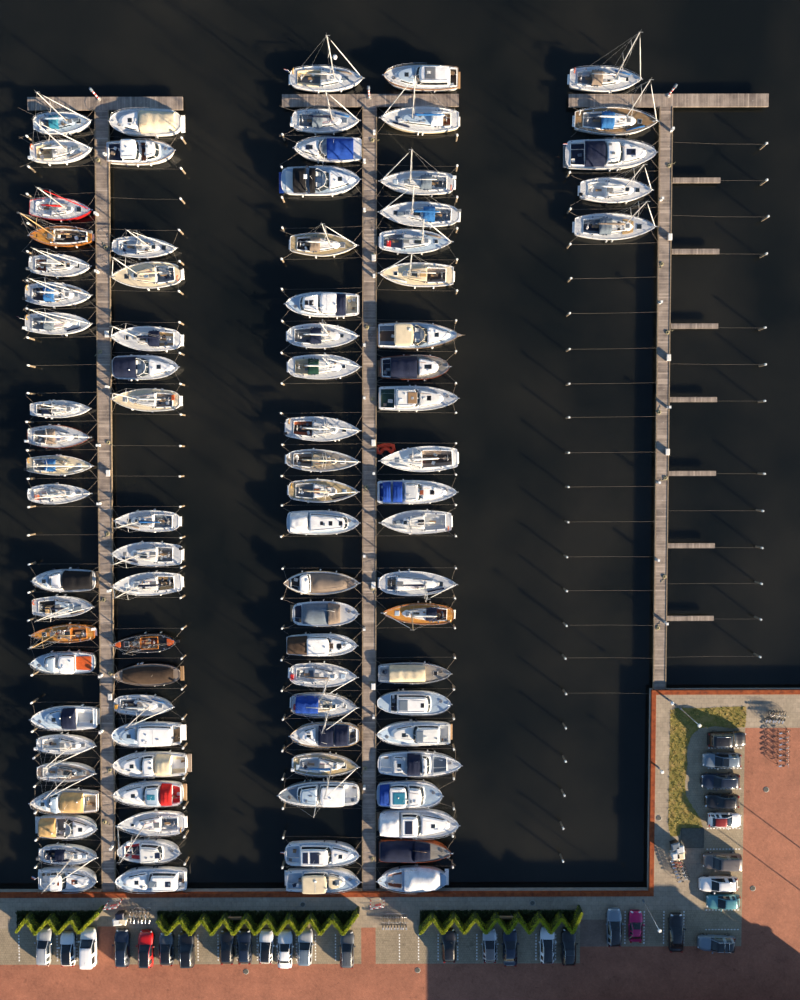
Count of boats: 90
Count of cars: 30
